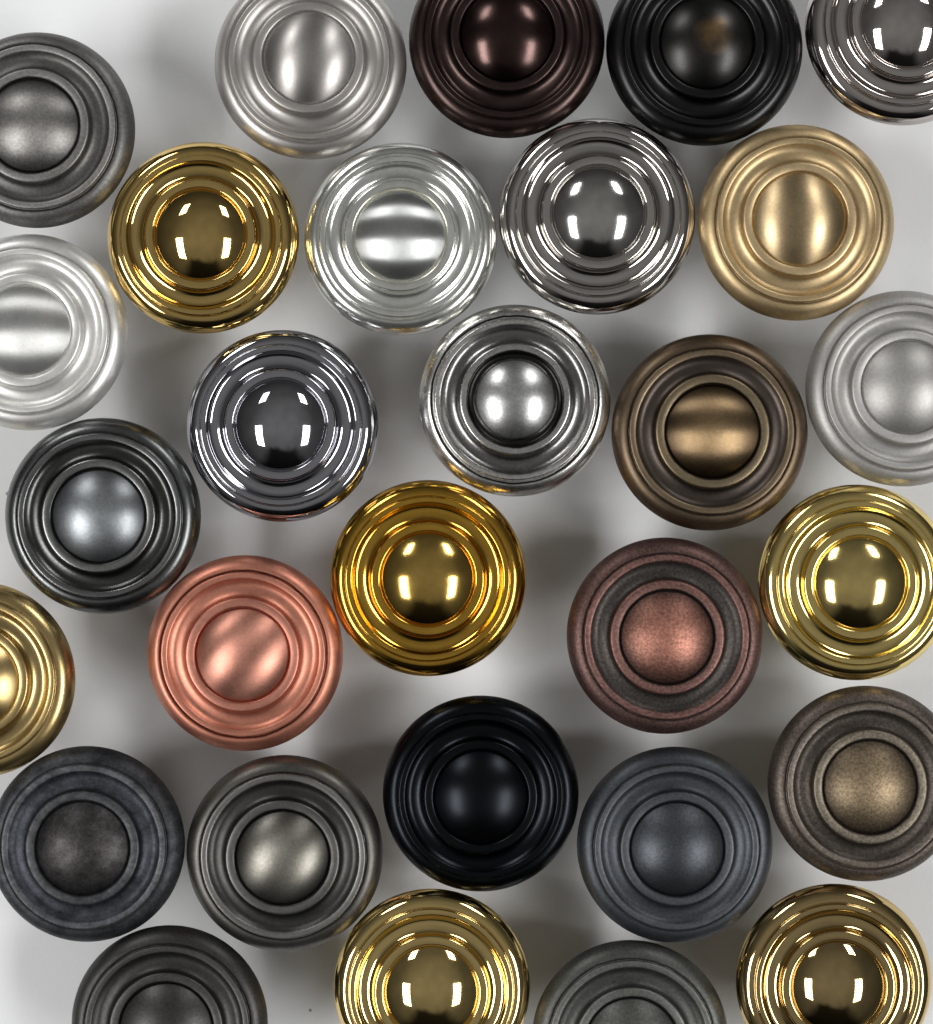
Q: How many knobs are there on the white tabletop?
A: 29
